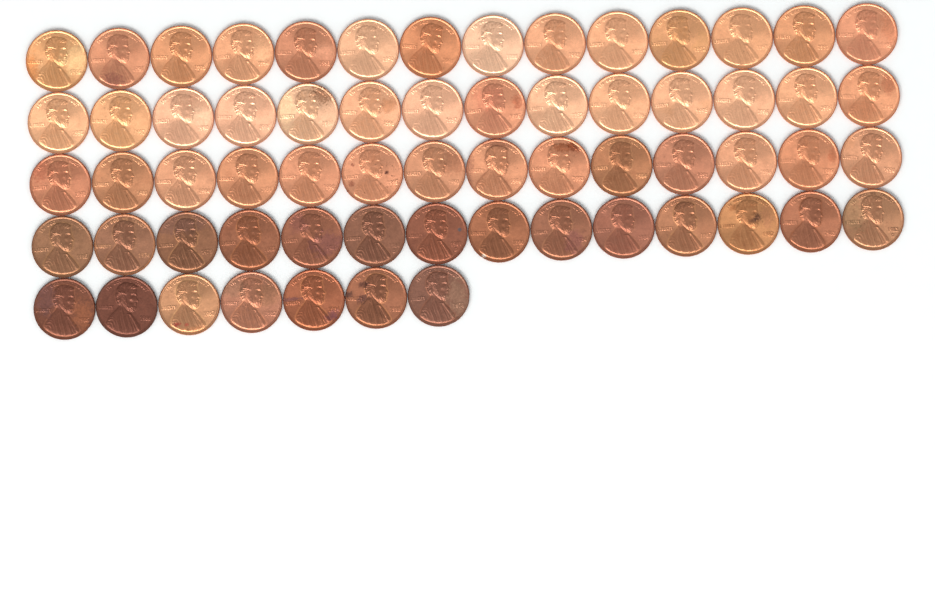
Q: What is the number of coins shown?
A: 63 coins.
